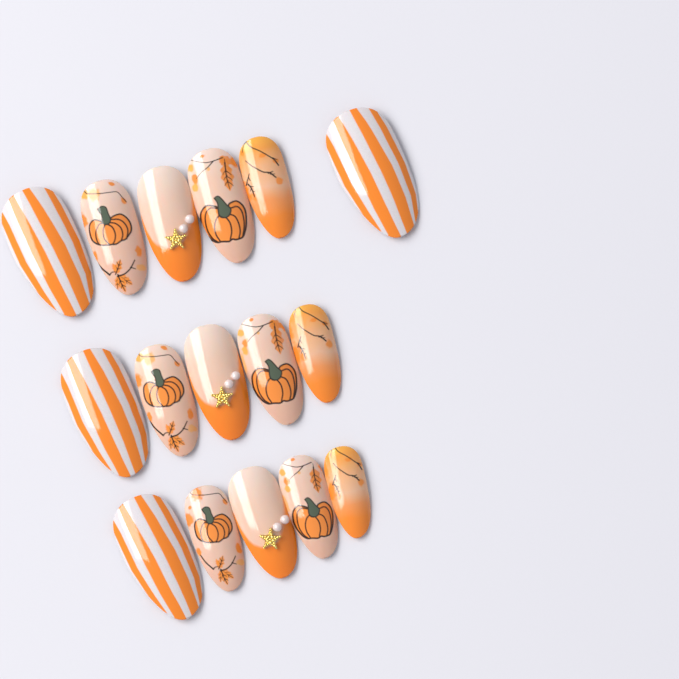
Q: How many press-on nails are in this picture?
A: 16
